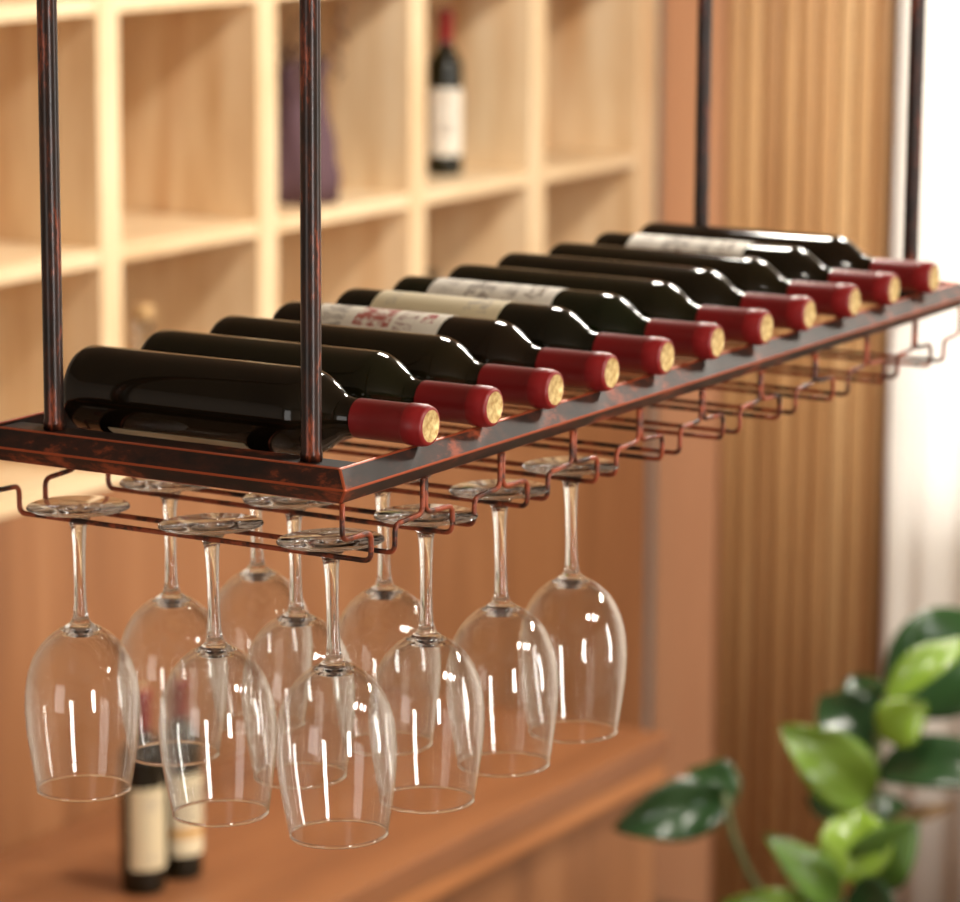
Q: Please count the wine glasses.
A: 10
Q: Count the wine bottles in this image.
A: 14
